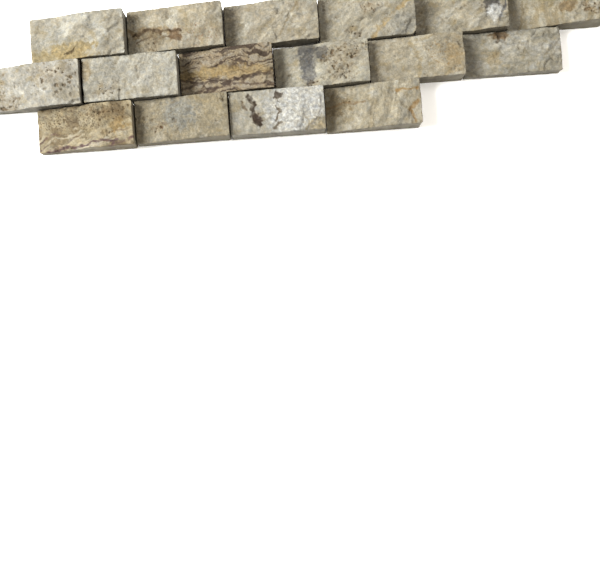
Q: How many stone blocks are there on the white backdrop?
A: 16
